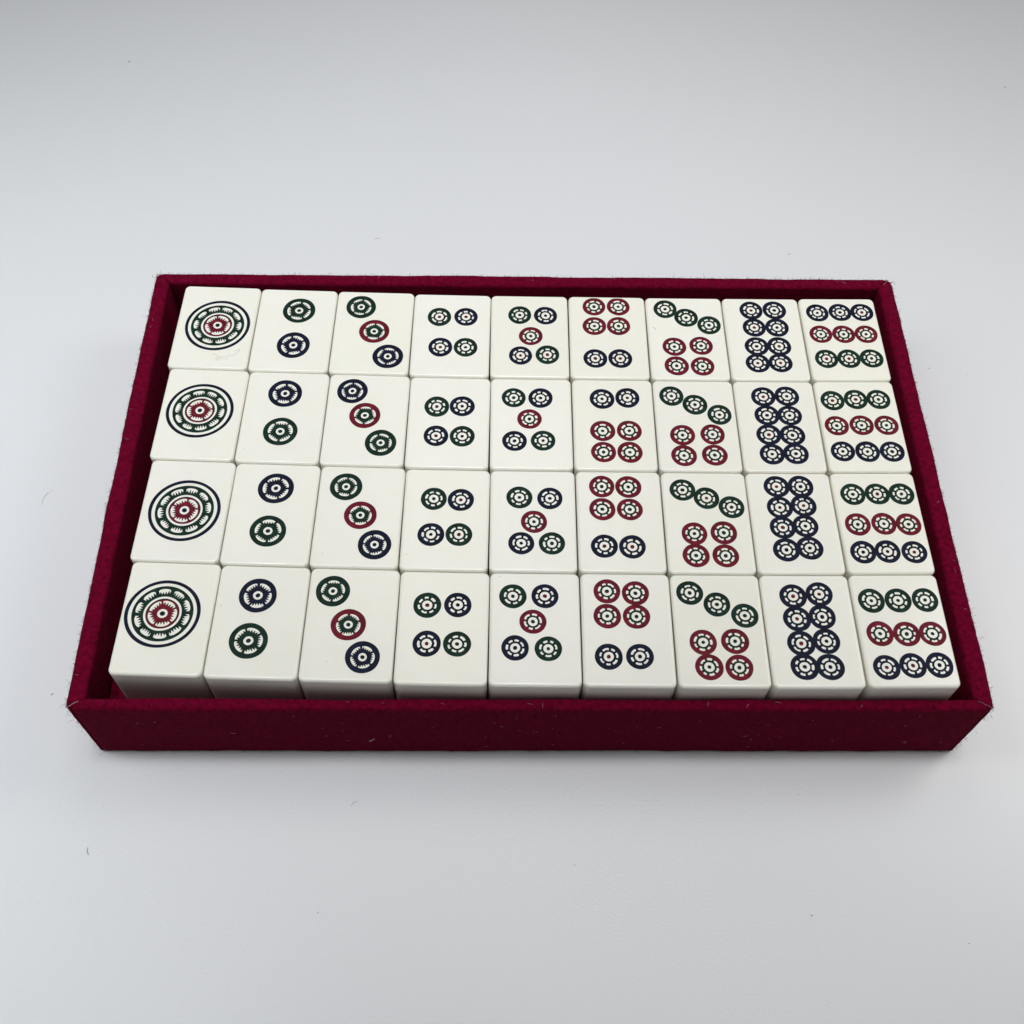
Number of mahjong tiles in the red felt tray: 36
